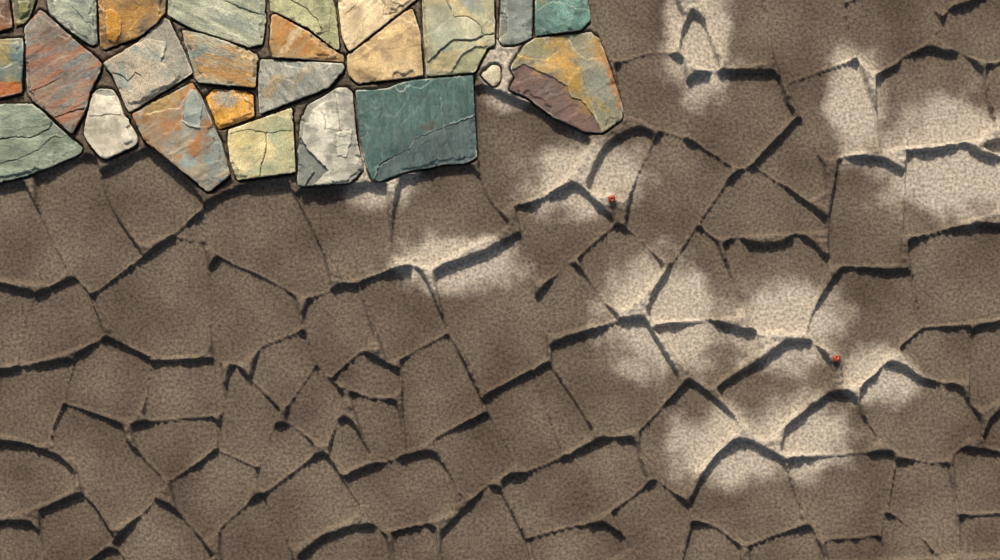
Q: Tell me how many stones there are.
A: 26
